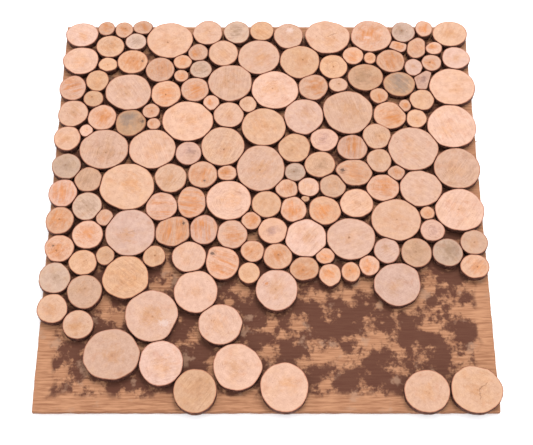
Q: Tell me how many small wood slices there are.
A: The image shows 118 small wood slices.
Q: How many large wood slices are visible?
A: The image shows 41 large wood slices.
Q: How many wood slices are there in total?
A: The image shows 159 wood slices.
